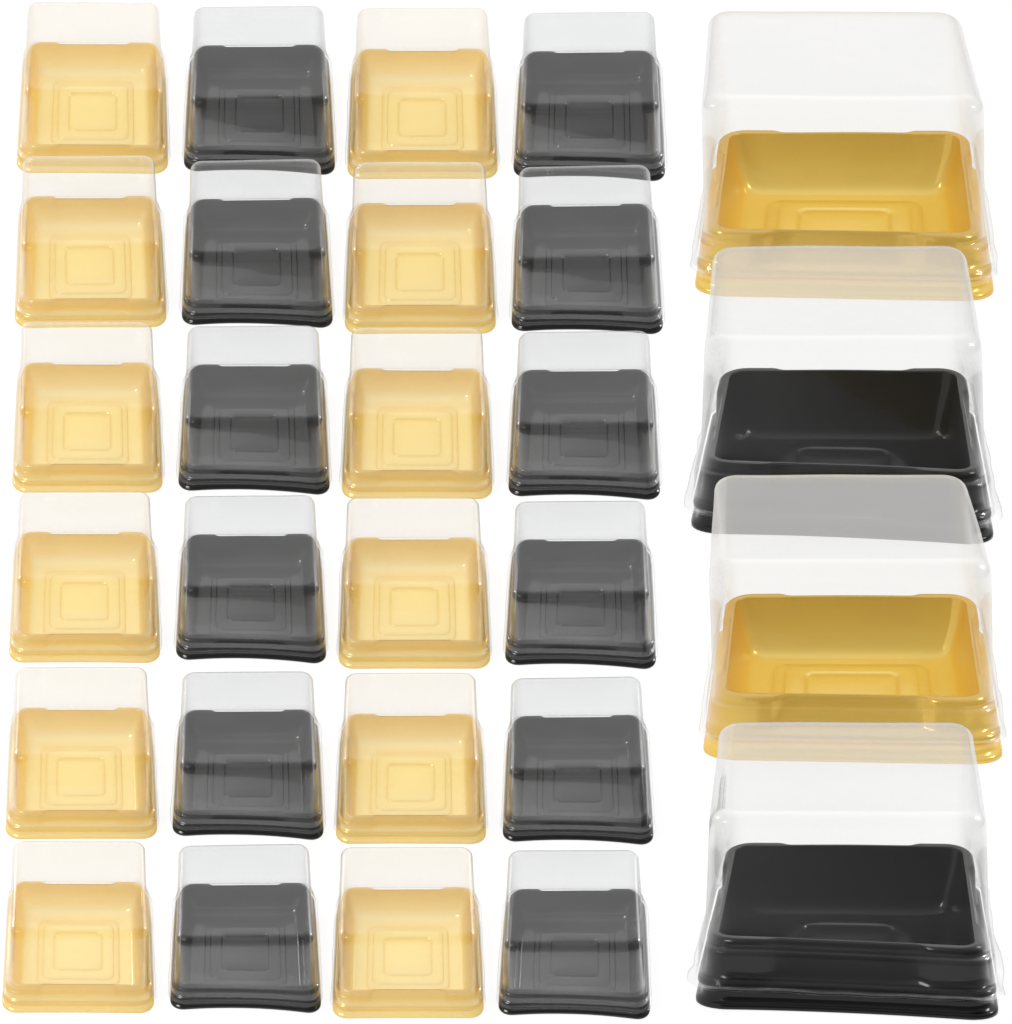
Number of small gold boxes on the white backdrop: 12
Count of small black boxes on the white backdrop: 12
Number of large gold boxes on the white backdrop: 2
